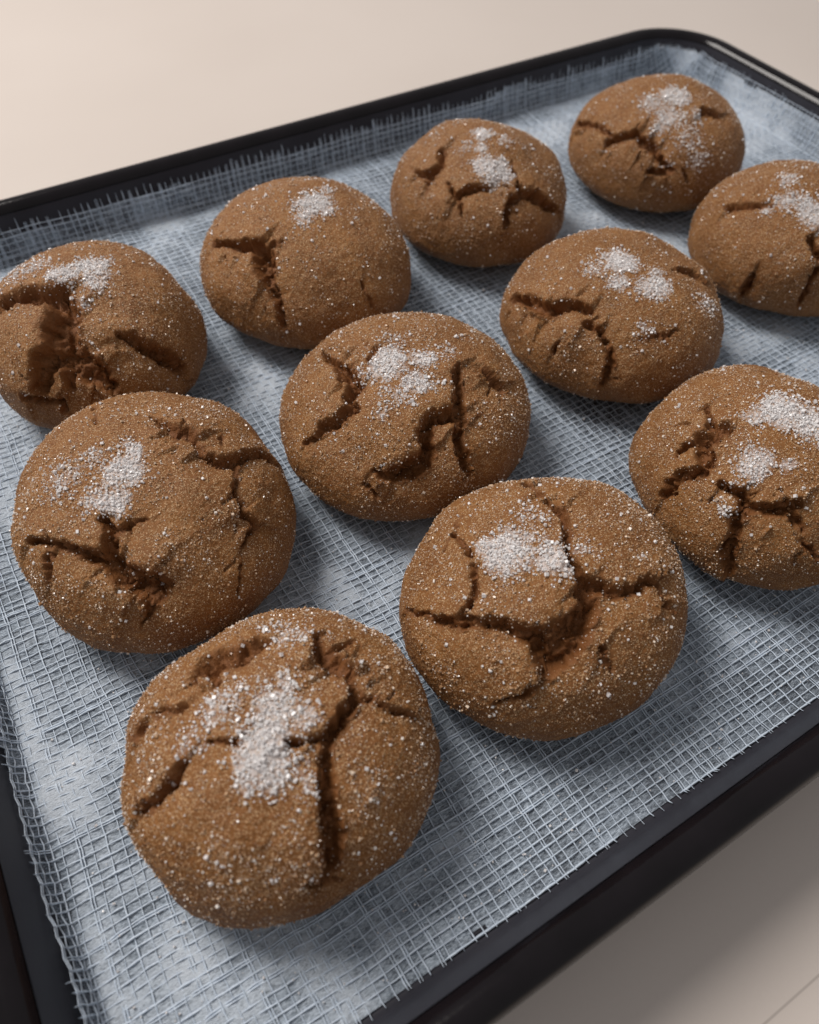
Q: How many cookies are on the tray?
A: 11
